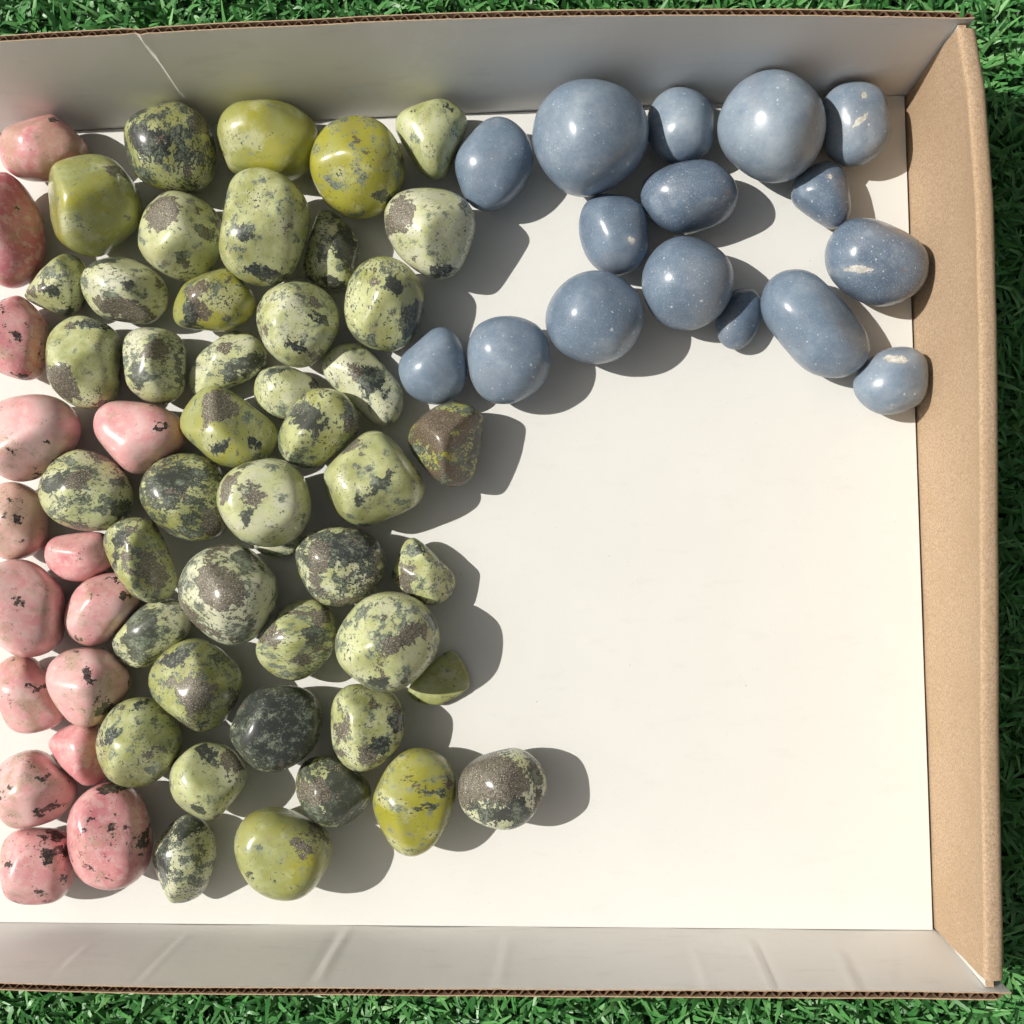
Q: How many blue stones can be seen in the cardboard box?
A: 16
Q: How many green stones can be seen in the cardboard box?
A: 45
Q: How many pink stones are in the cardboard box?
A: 15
